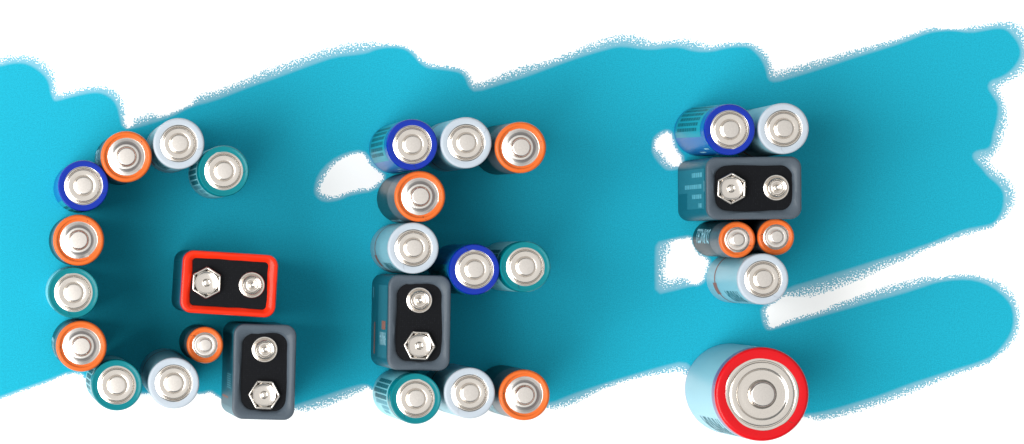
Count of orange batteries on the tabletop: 9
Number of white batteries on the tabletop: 7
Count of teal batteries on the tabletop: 5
